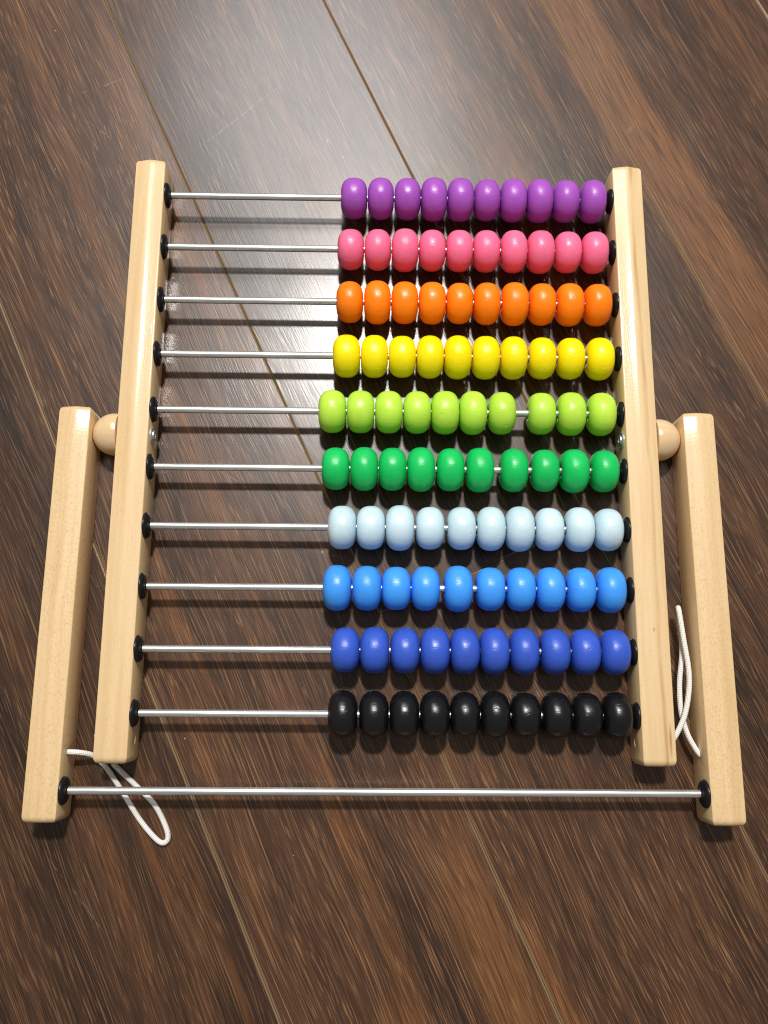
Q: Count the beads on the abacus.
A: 100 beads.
